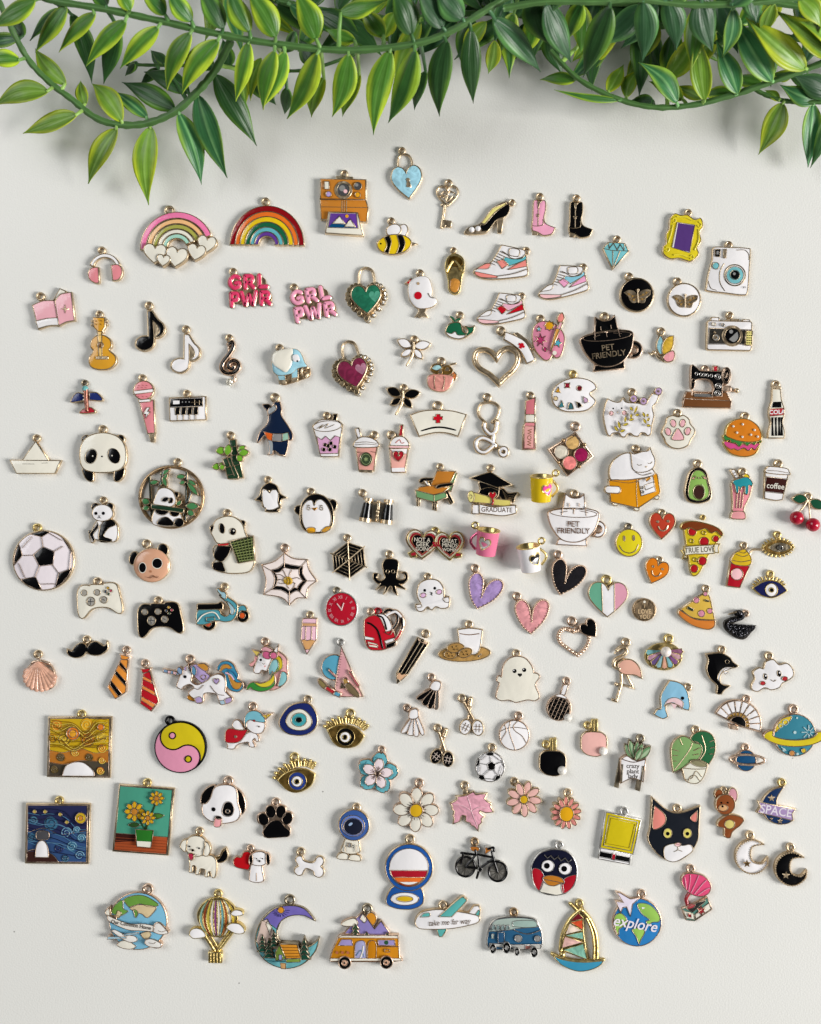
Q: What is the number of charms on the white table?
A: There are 171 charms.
